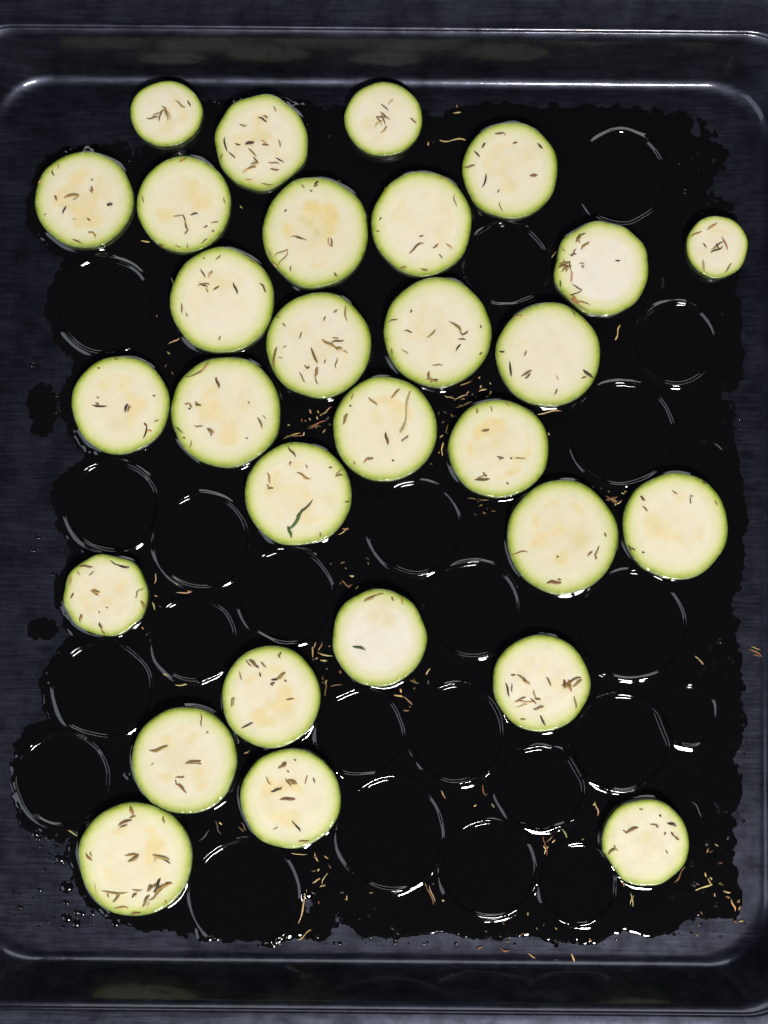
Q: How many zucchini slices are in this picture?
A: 29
